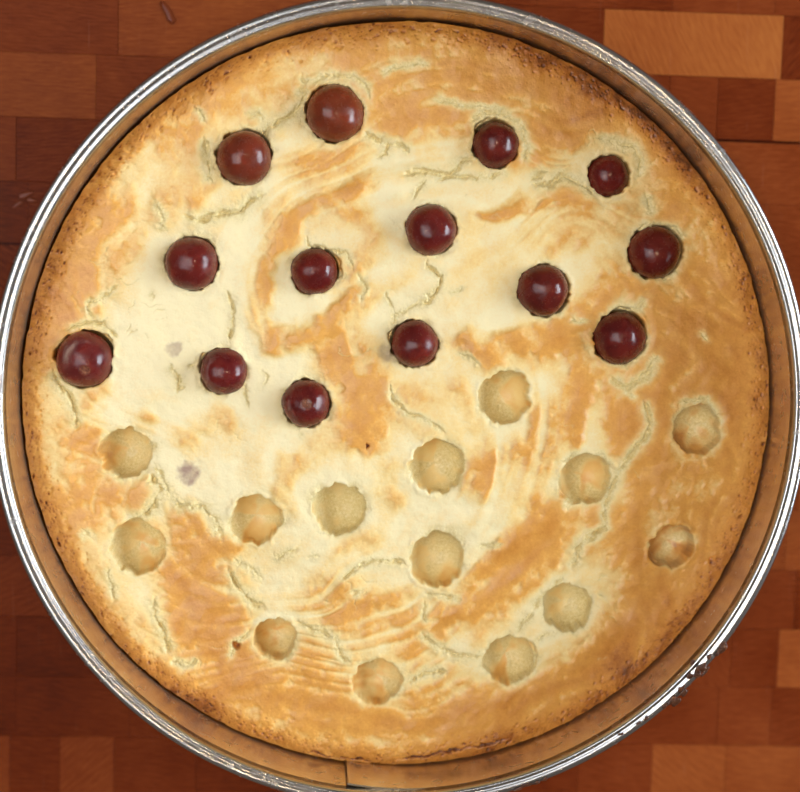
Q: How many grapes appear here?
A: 14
